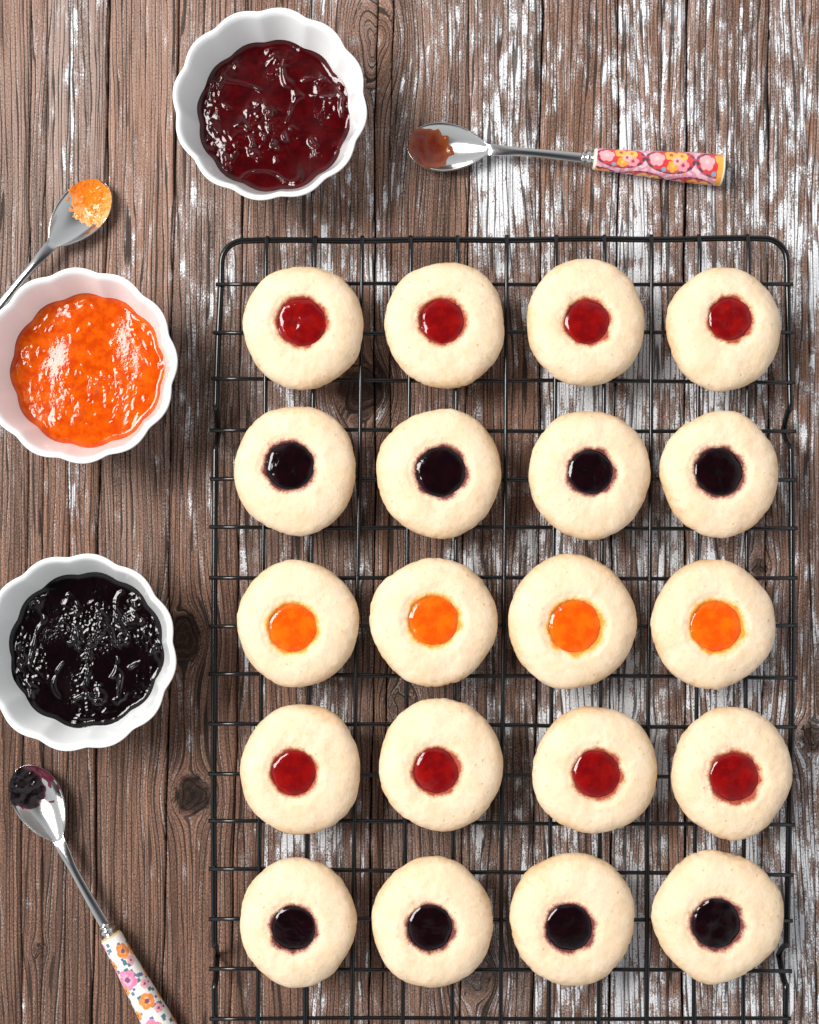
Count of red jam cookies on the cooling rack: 8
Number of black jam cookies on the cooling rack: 8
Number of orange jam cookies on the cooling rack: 4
